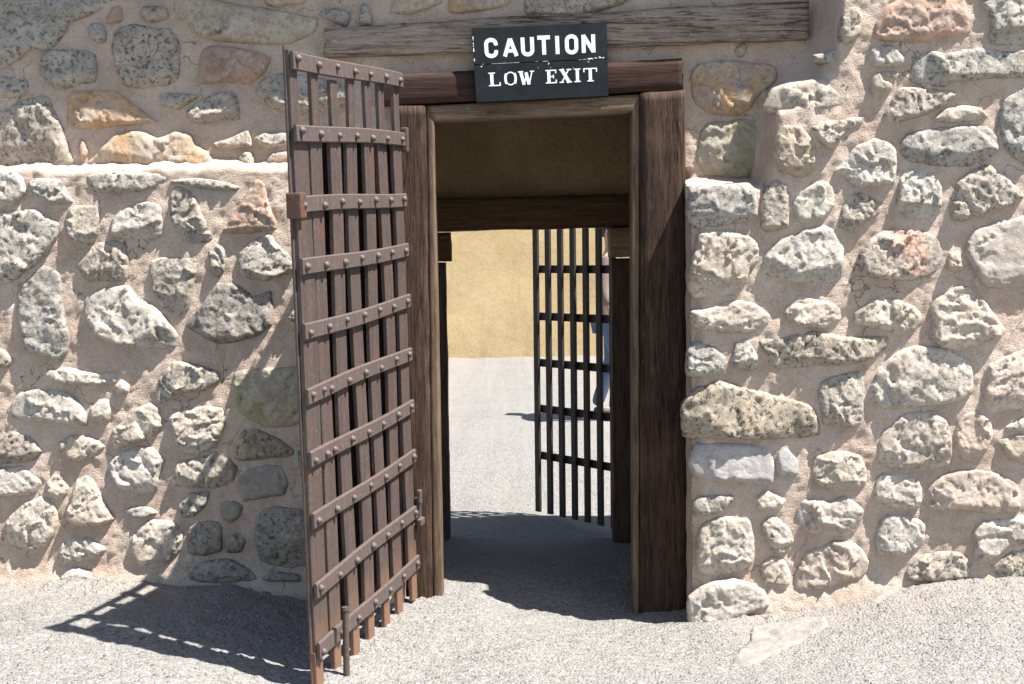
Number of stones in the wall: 135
